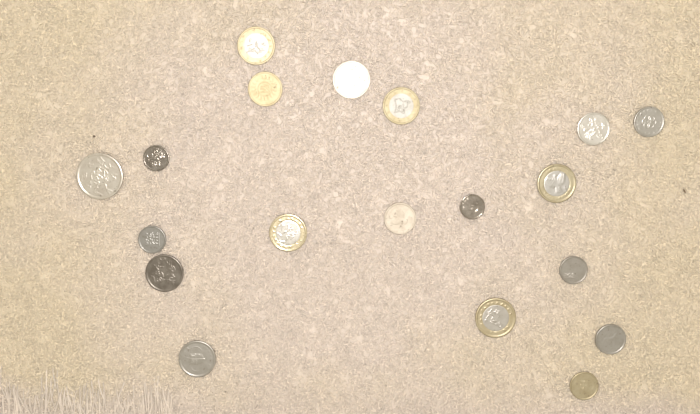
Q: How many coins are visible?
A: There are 19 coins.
